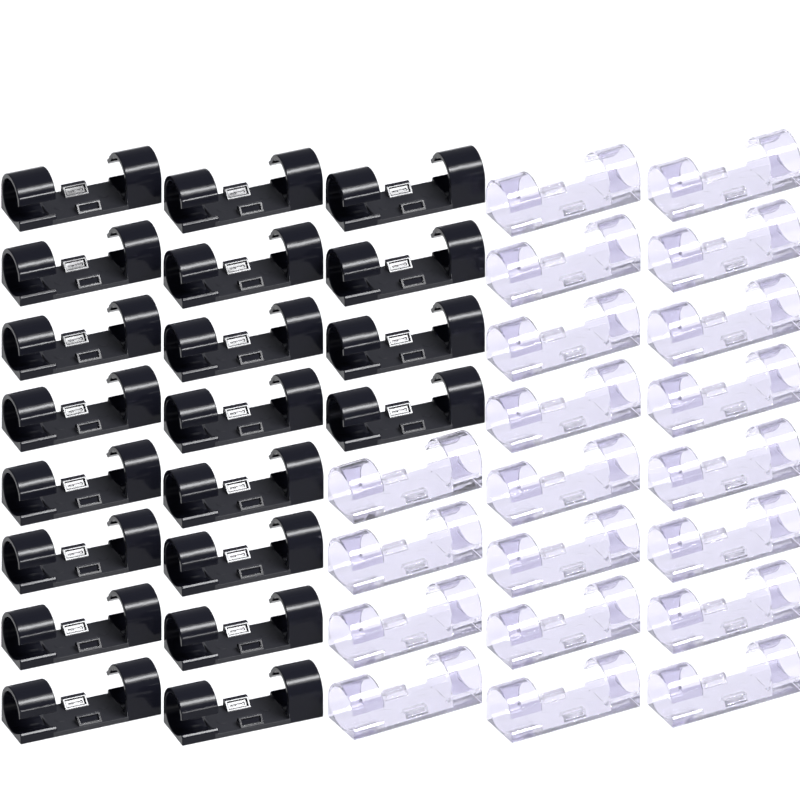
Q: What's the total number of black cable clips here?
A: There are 20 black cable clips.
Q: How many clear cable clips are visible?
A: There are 20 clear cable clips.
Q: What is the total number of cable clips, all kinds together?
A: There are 40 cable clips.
